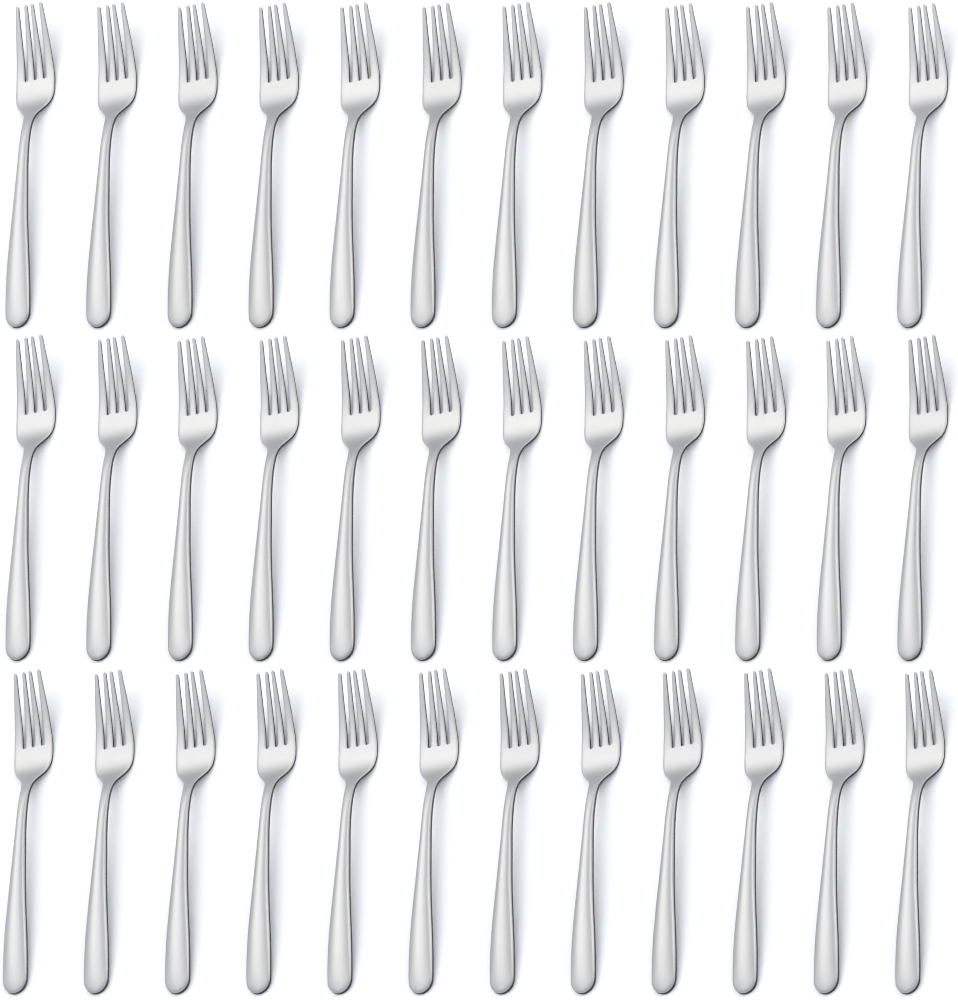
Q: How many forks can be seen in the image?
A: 36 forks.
